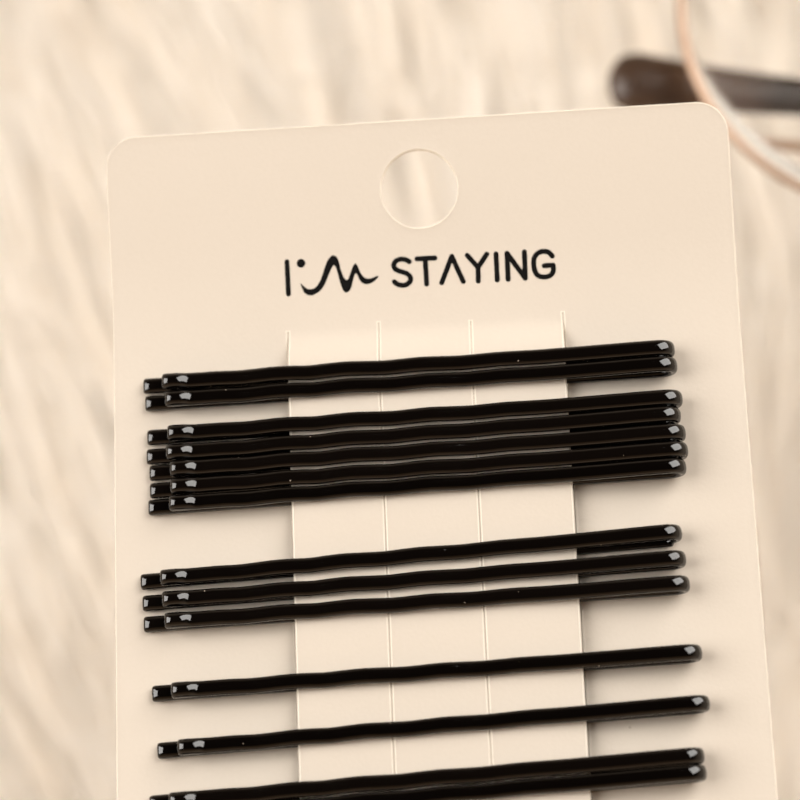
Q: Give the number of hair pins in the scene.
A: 14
